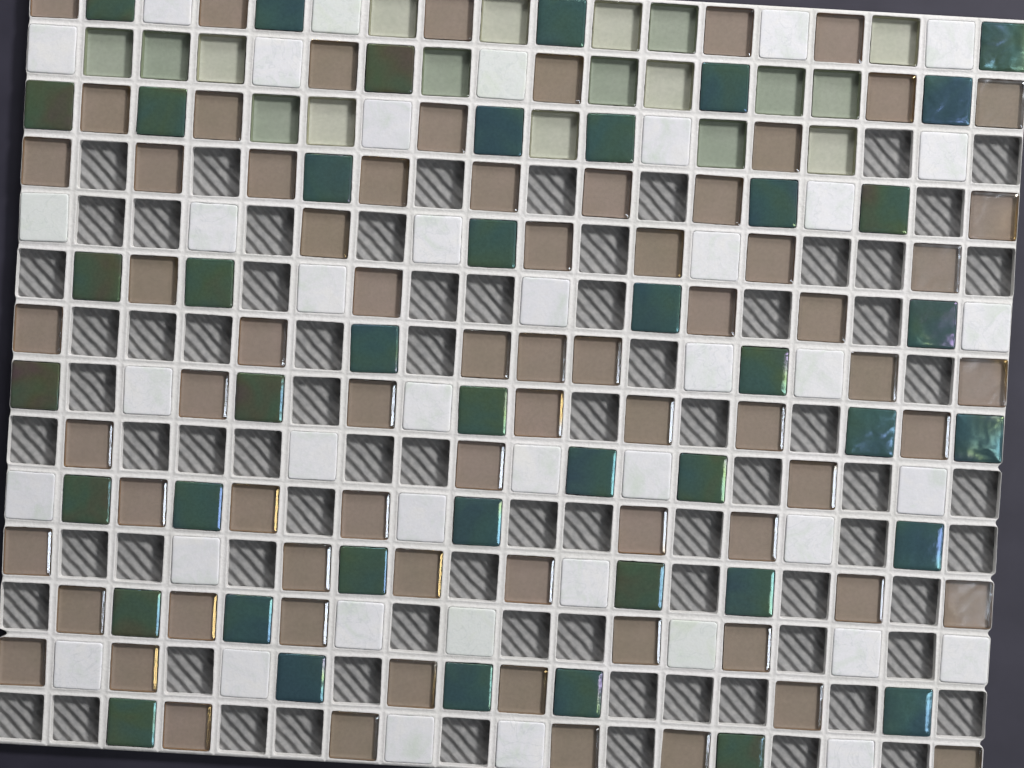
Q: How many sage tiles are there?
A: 18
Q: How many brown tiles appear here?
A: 72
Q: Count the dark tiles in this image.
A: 43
